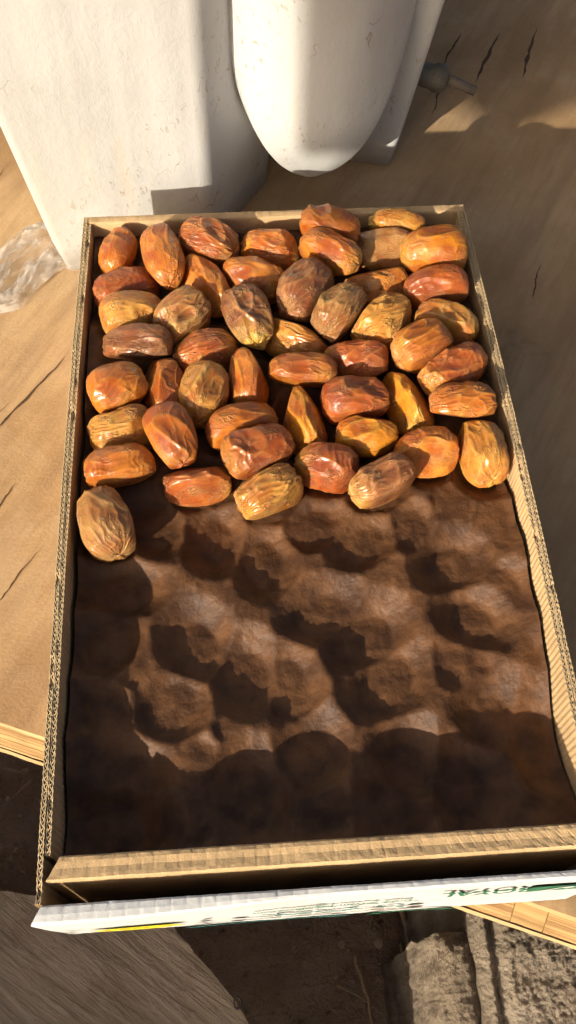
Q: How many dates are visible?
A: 49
